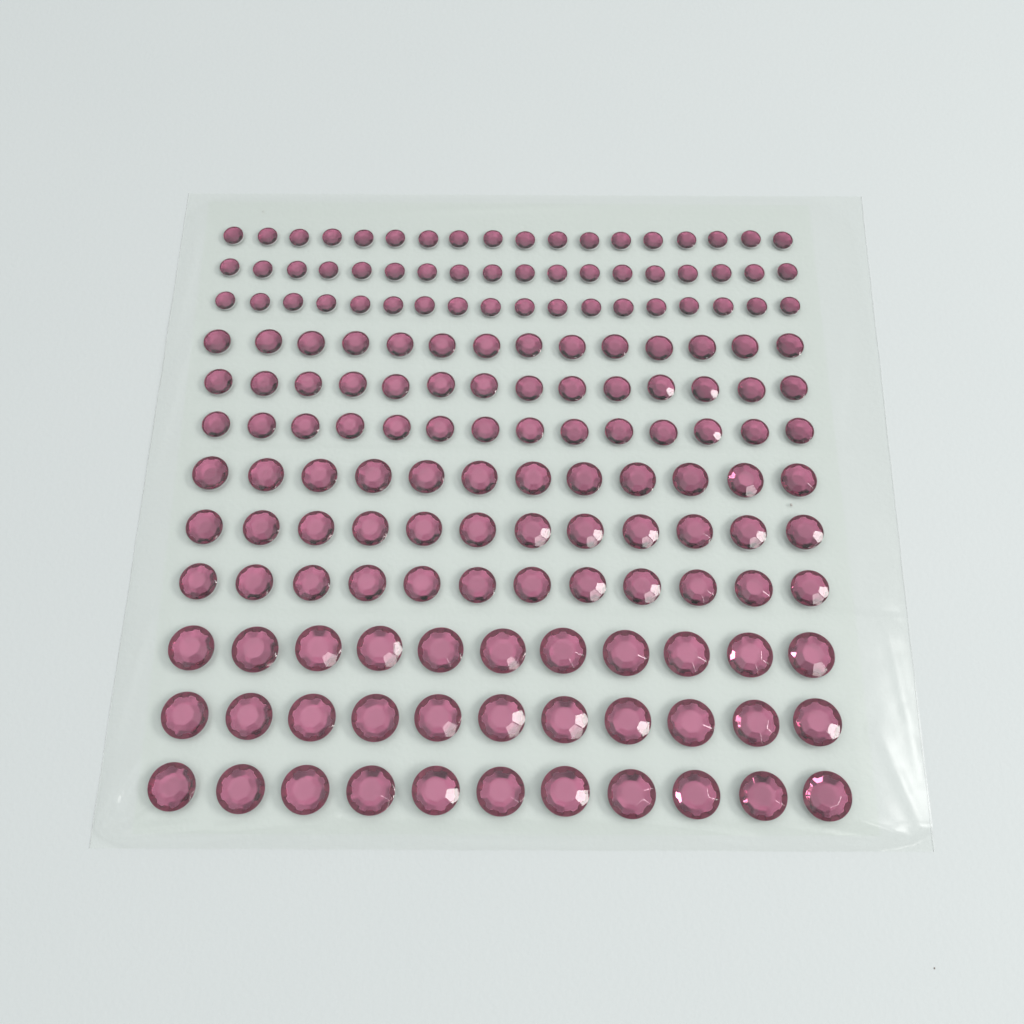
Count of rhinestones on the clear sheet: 165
